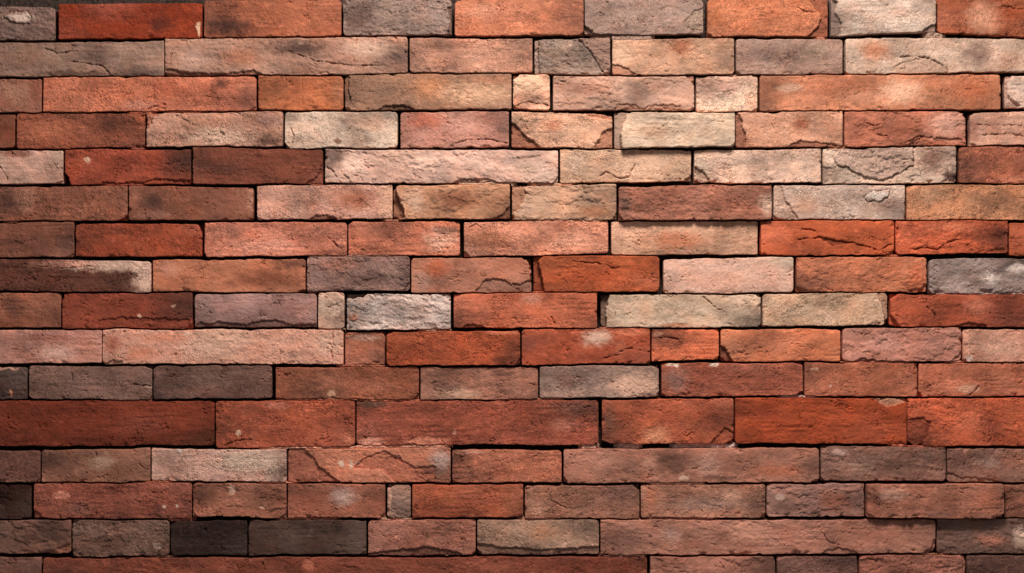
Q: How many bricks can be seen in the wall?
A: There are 134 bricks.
